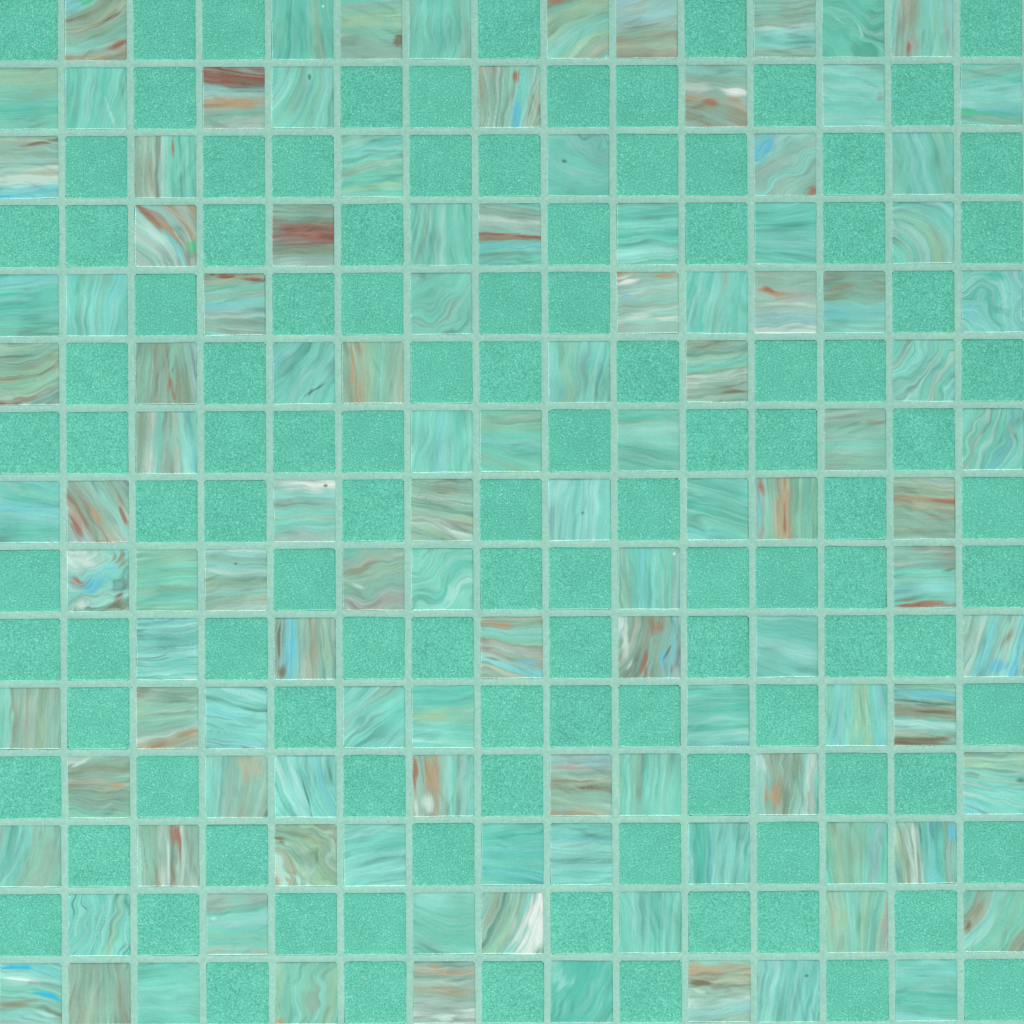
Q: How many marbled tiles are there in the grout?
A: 114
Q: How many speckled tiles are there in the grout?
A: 111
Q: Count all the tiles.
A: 225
